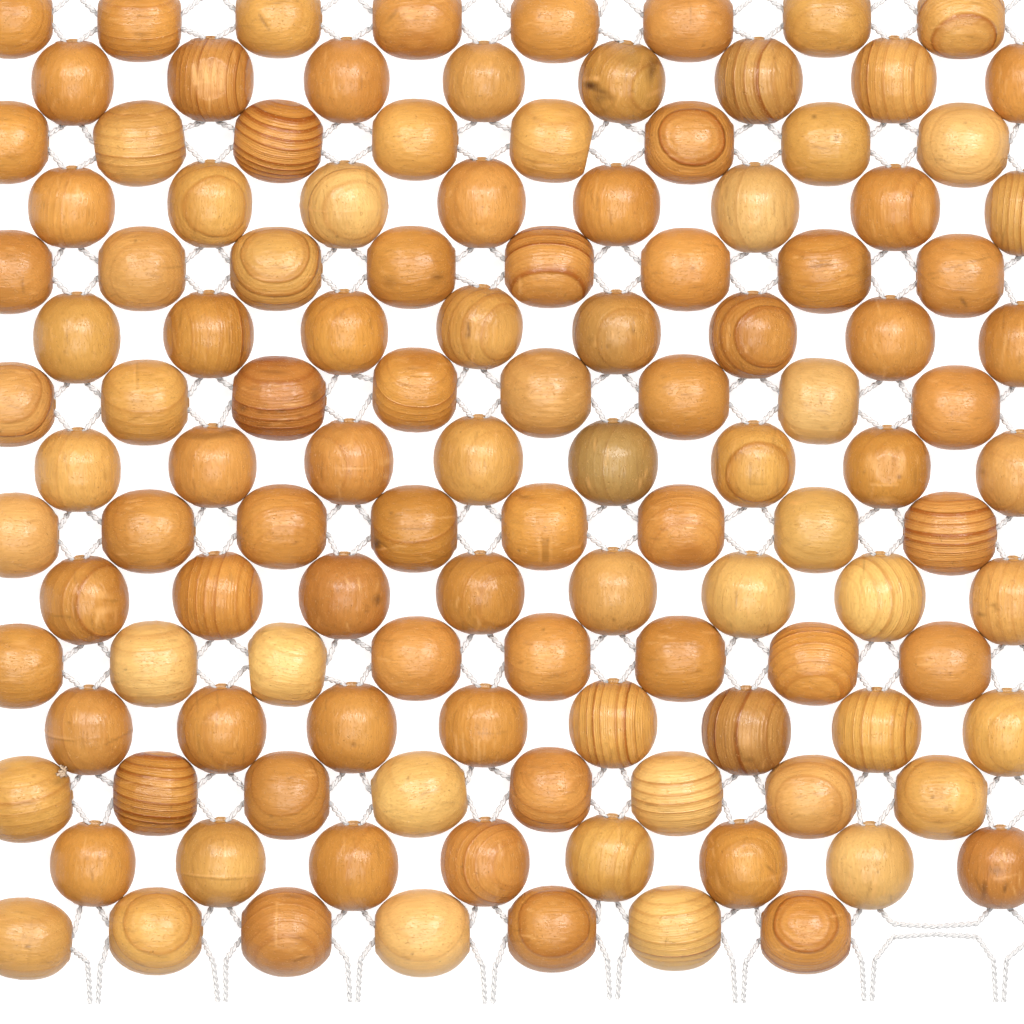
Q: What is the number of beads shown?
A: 119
